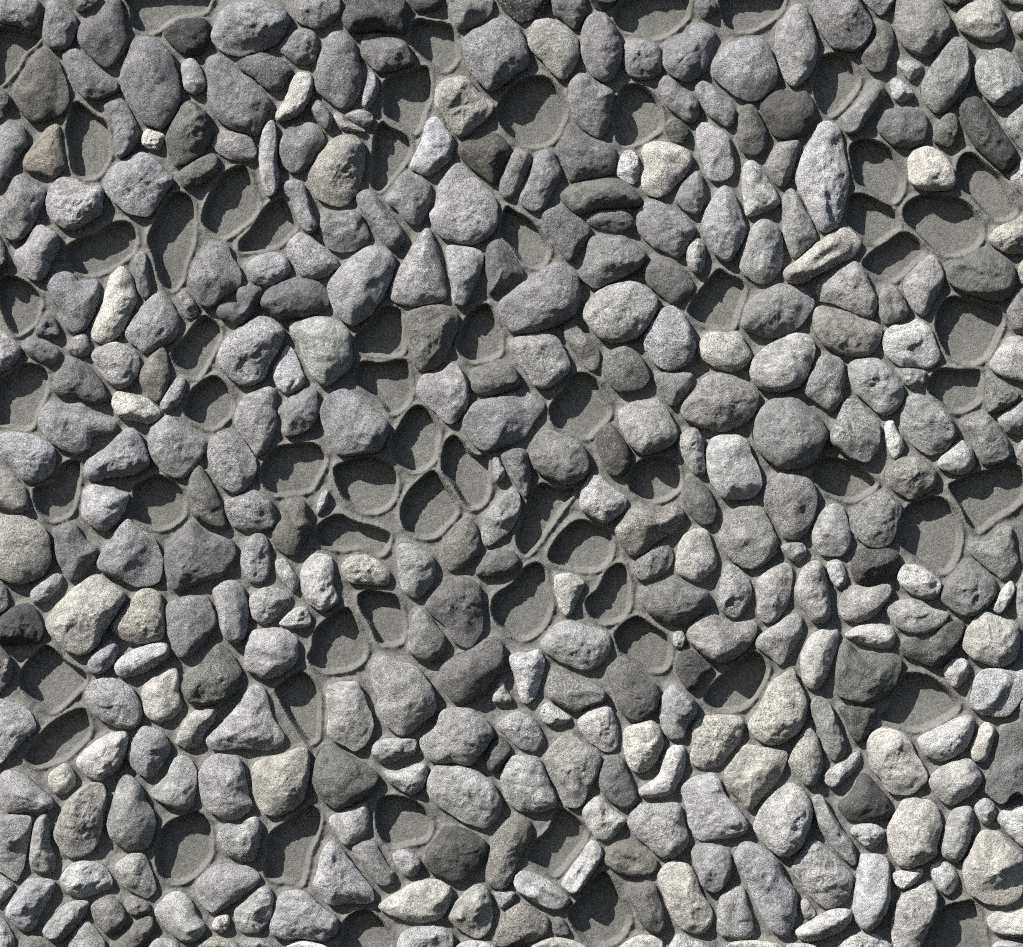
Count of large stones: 131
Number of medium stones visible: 165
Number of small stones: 79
